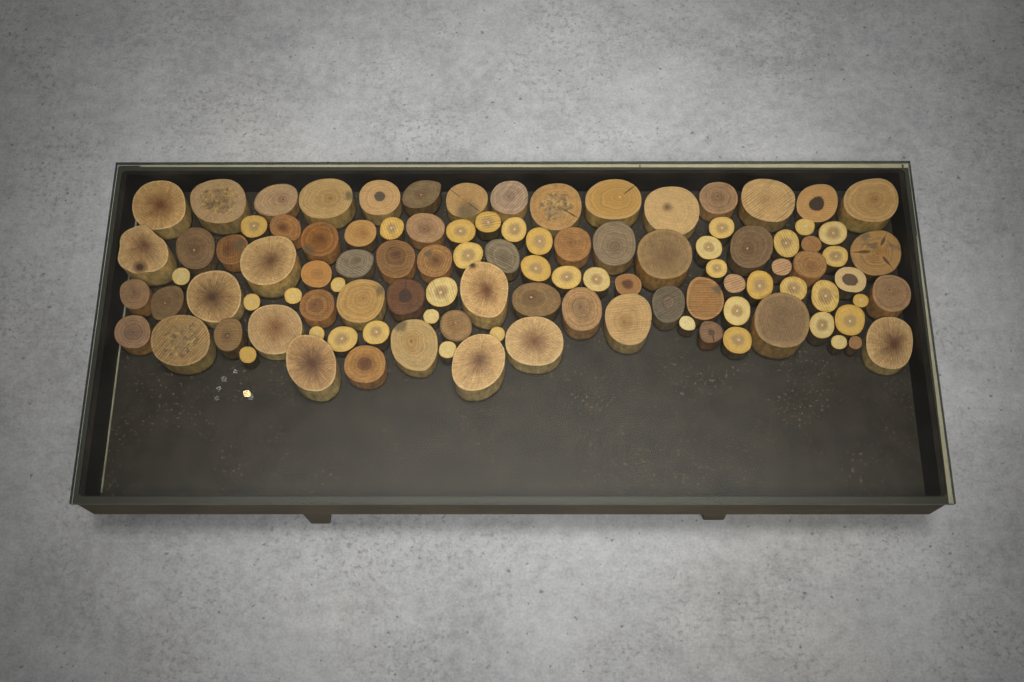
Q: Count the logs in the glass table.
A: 105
